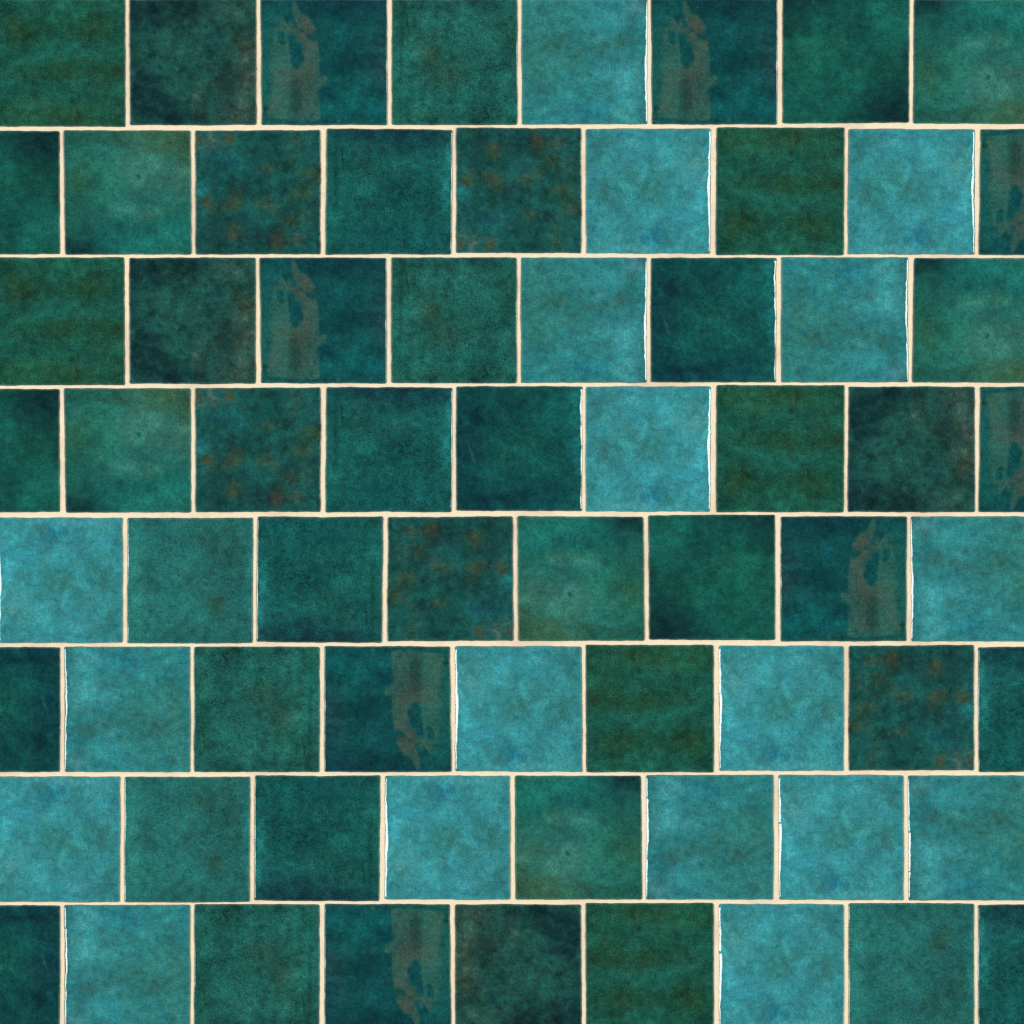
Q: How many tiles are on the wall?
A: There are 68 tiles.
